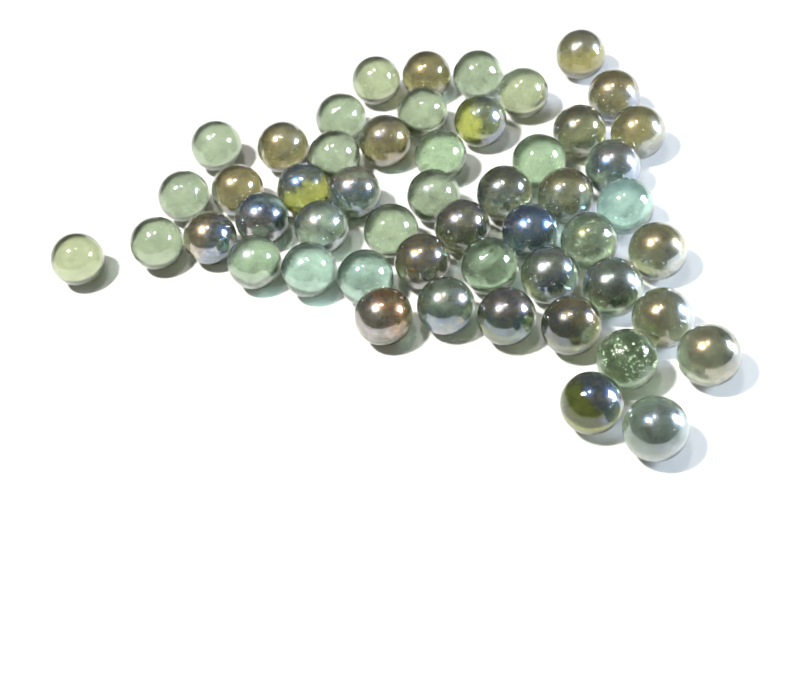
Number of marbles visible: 52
